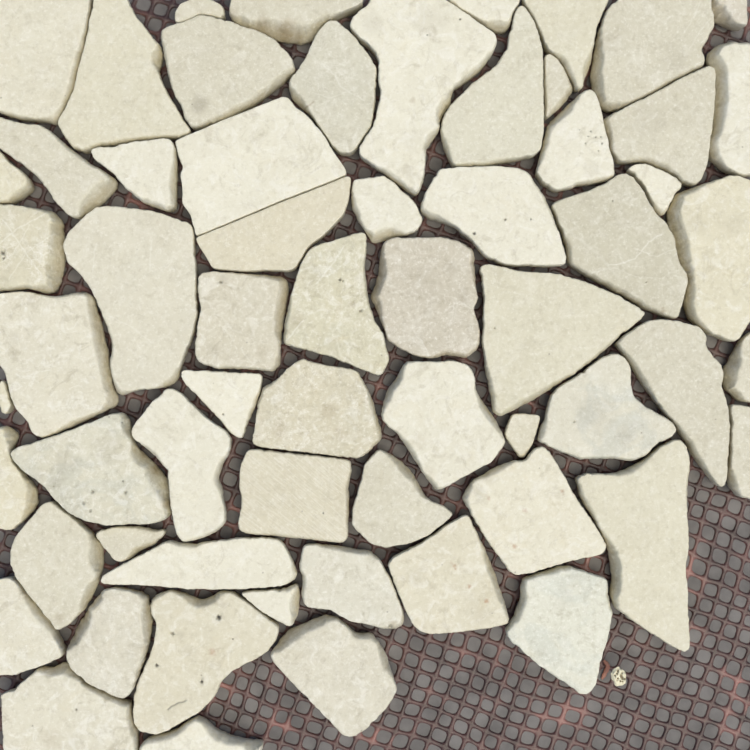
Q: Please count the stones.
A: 62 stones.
